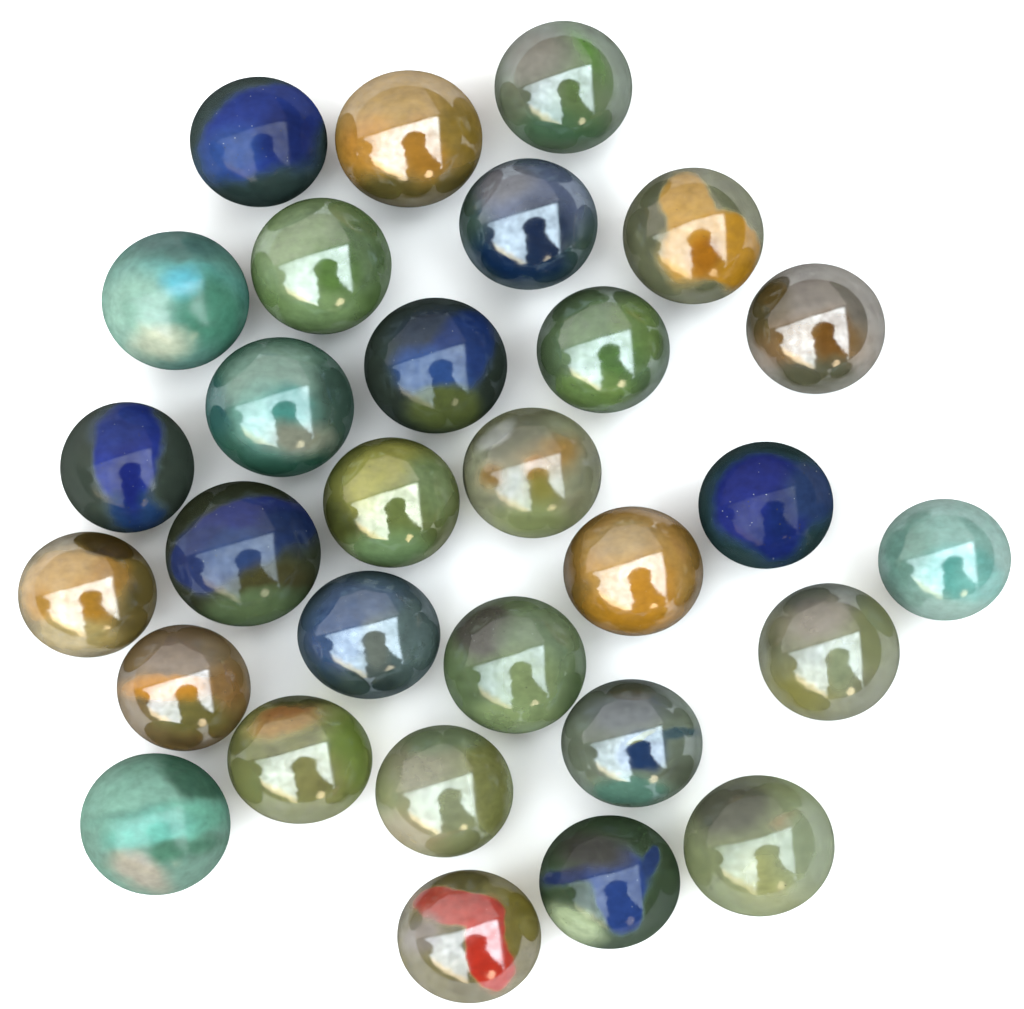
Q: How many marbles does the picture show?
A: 30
